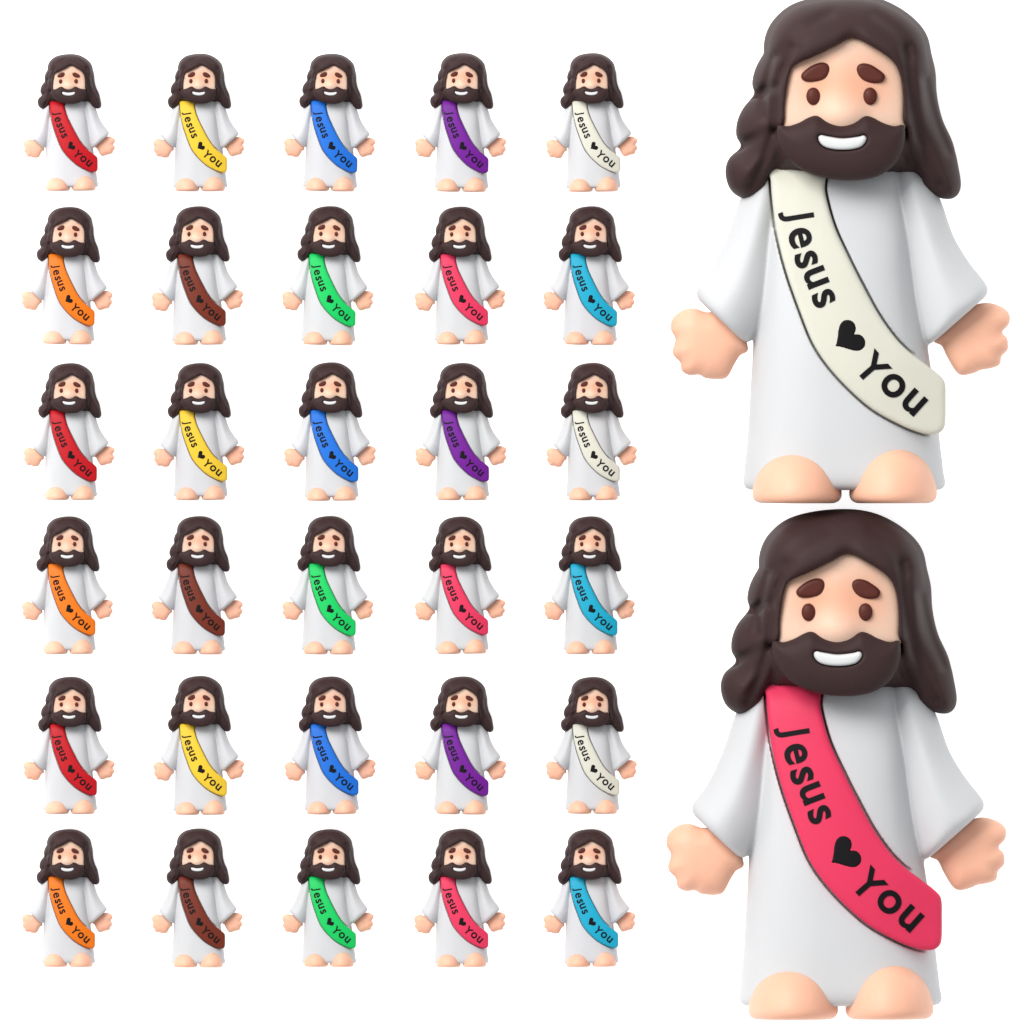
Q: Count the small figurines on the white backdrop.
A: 30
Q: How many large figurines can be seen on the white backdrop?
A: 2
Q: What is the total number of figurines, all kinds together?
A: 32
